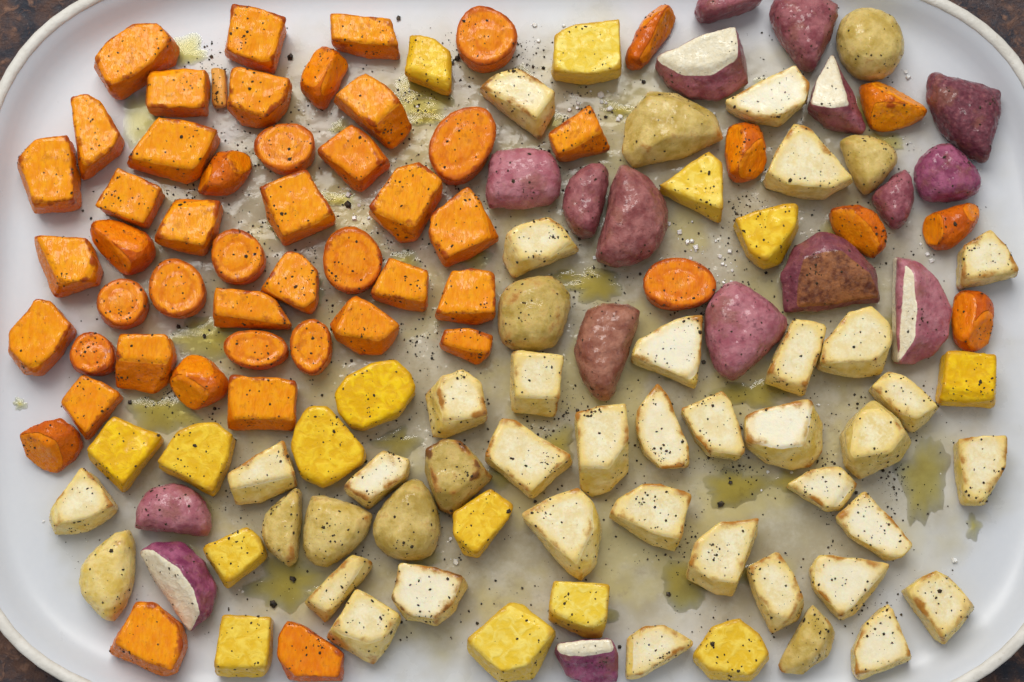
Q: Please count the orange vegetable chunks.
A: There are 52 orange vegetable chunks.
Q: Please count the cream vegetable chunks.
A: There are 44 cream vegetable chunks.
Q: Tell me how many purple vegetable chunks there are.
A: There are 17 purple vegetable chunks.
